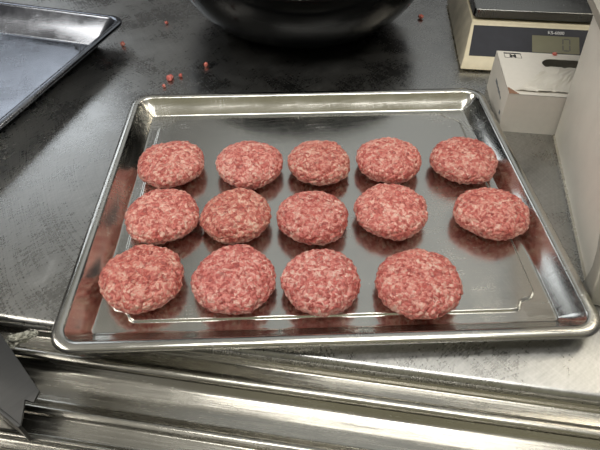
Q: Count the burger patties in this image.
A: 14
